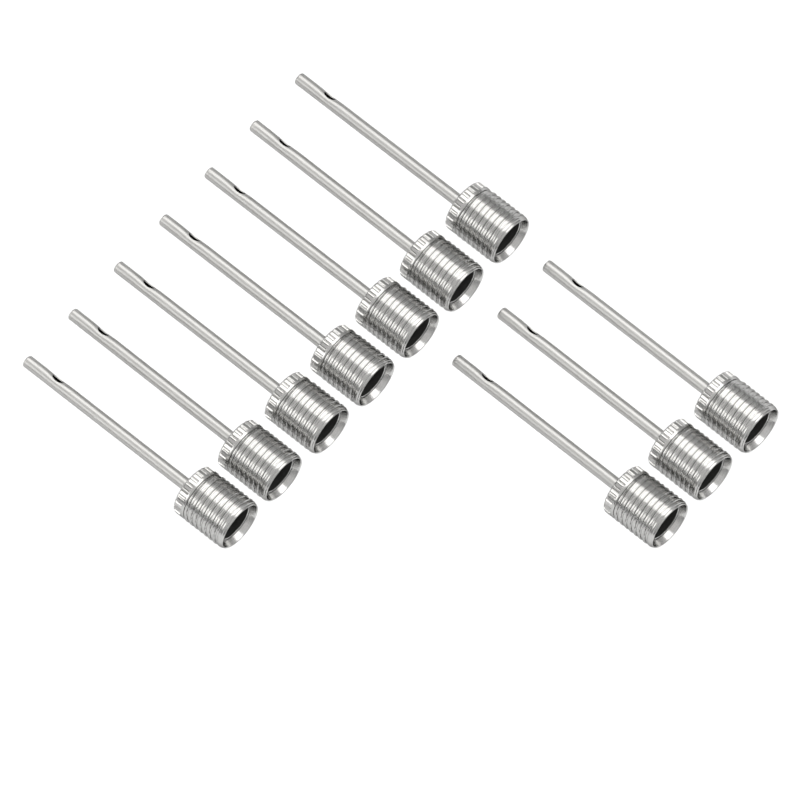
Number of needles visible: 10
